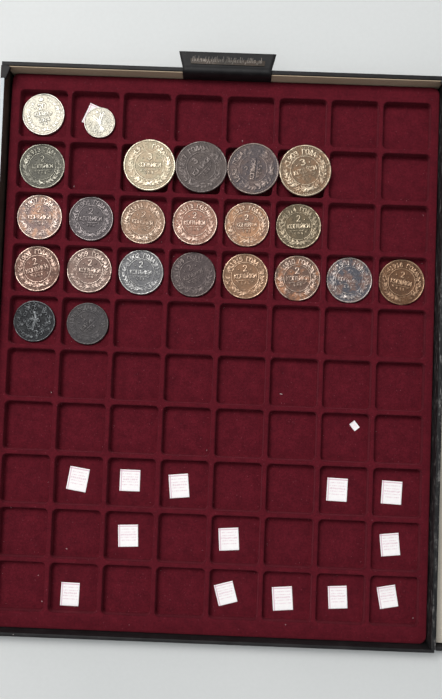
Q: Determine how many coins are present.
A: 23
